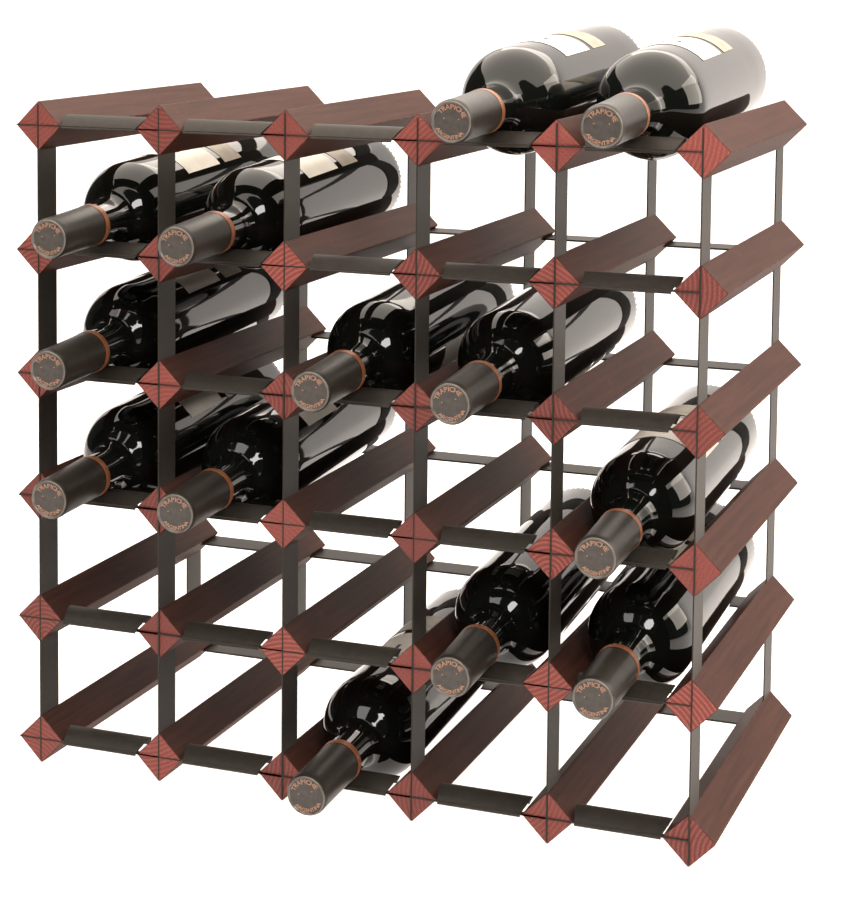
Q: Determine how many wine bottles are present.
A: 13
